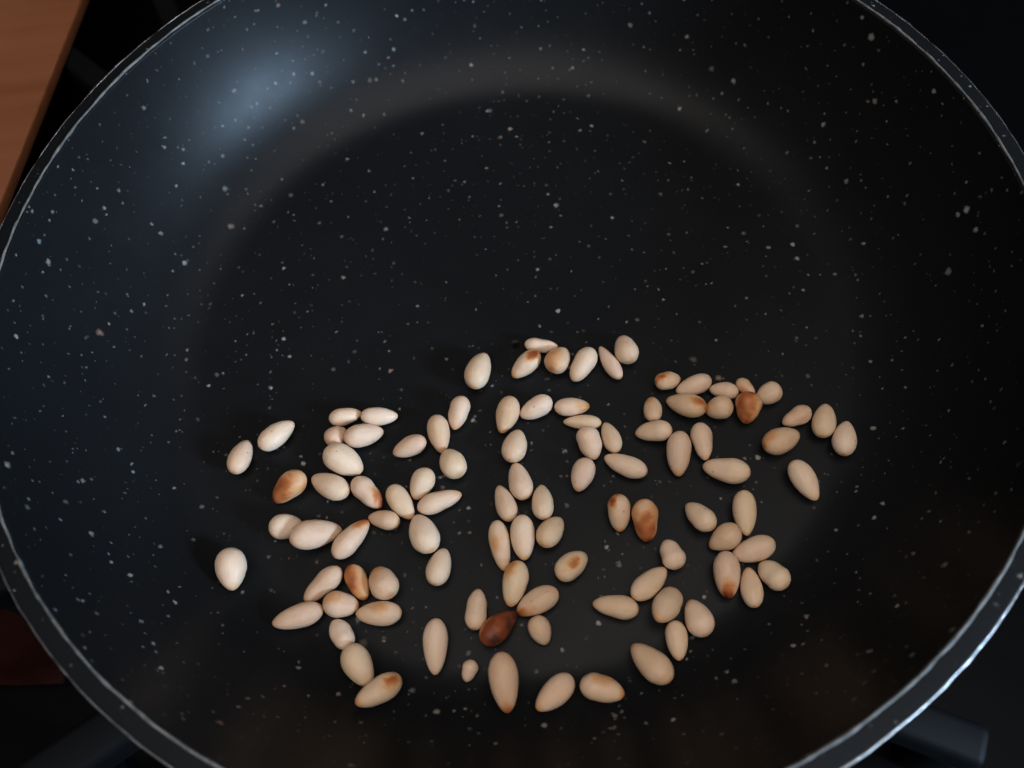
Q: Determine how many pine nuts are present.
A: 100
